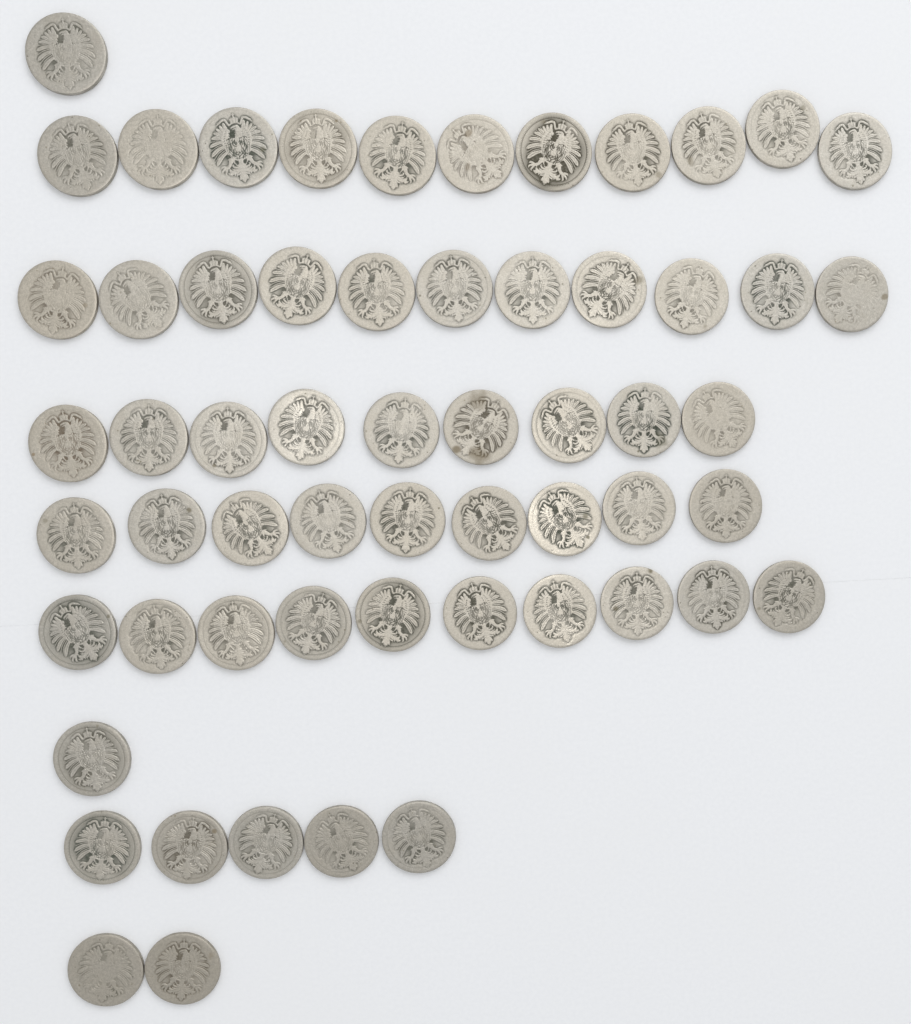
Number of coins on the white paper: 59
